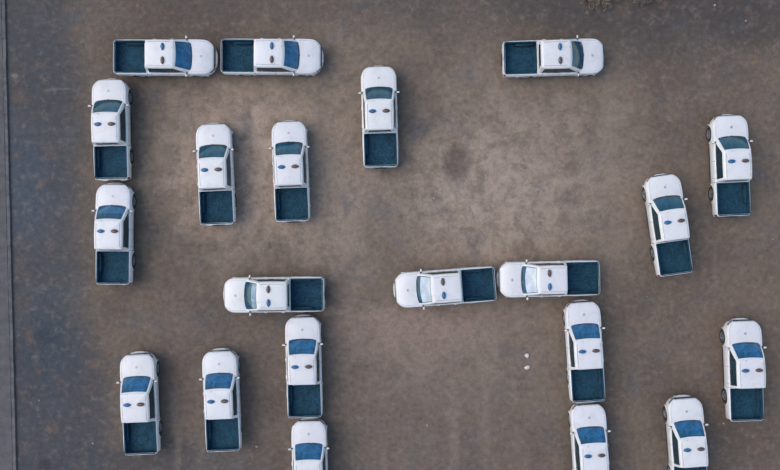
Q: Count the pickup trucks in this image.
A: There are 21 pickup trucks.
